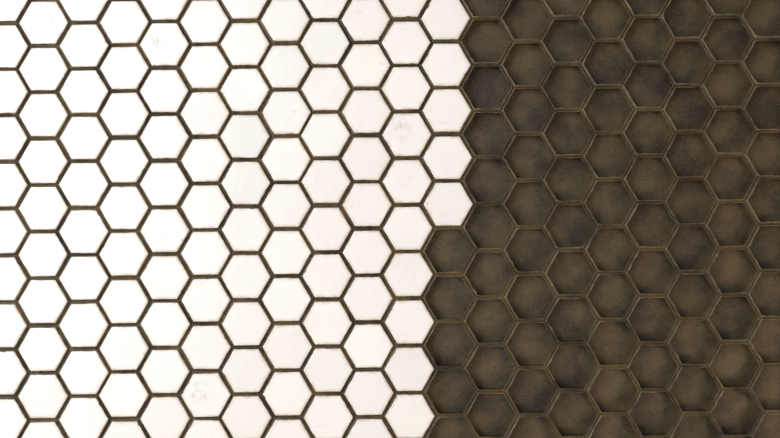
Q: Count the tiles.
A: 115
